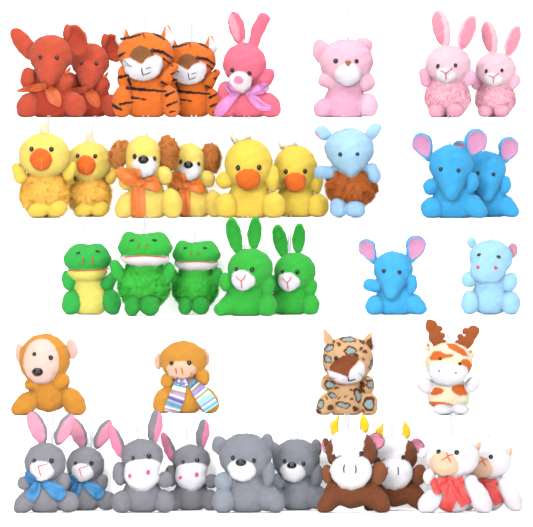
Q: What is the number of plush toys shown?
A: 38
